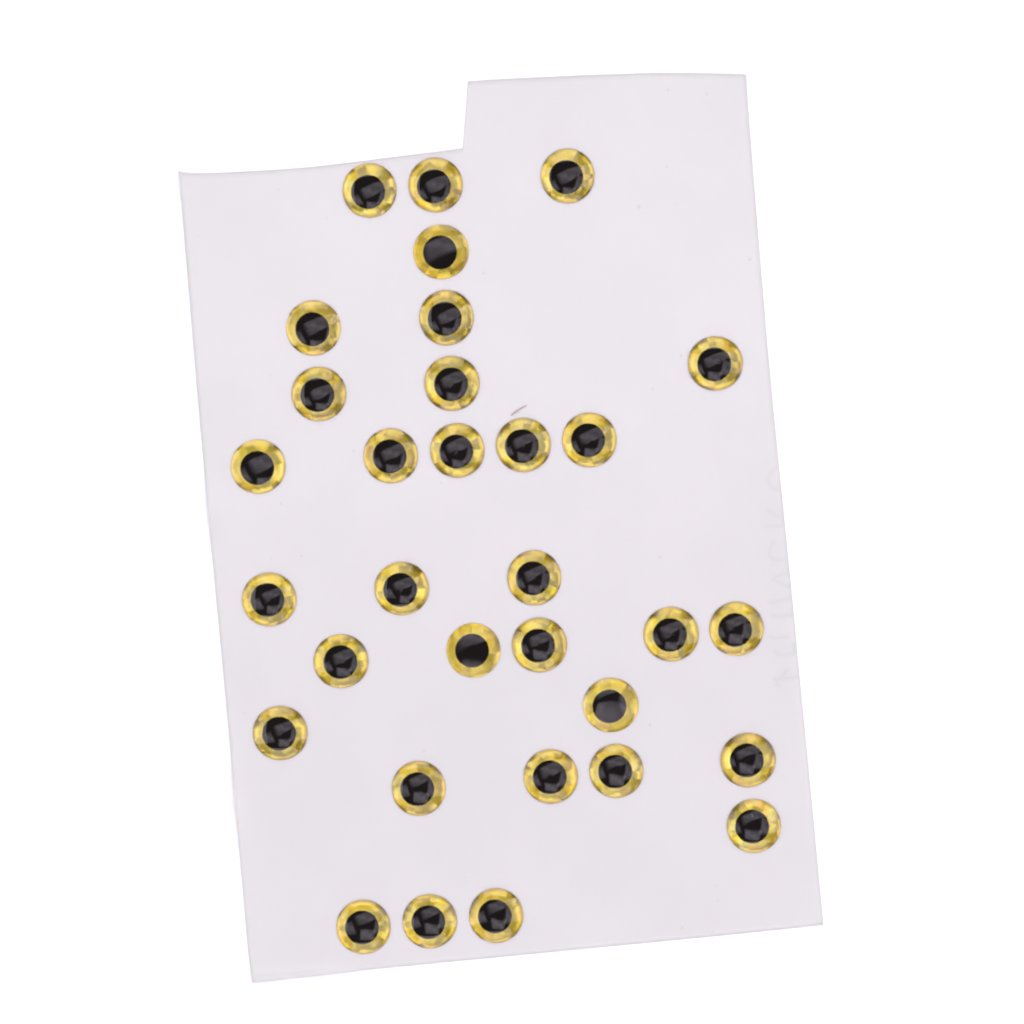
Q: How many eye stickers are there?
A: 32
